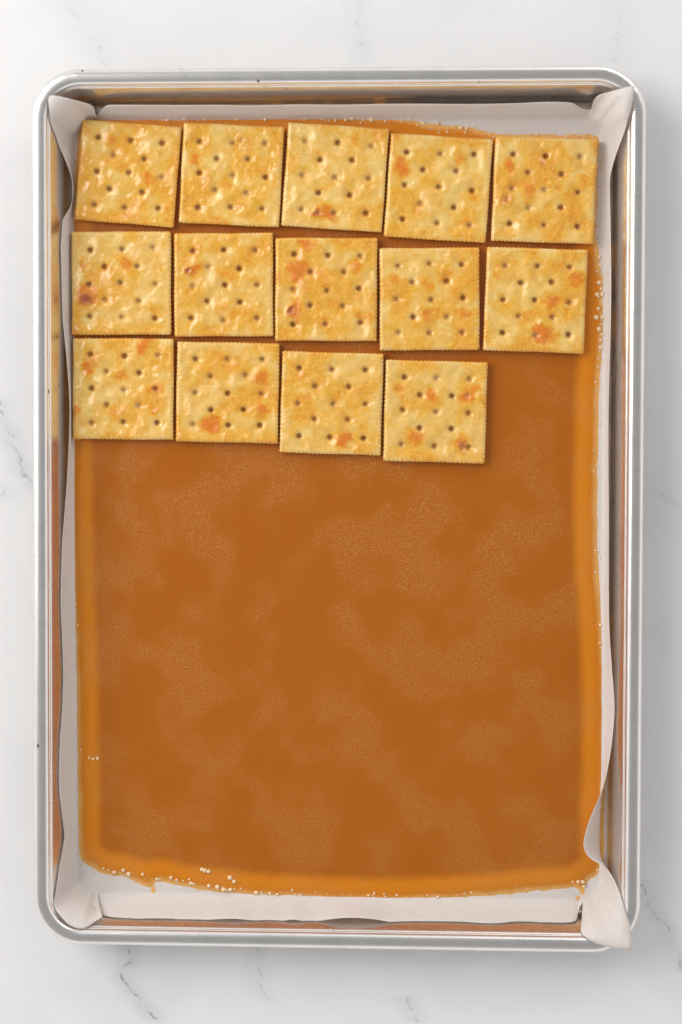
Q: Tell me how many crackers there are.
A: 14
